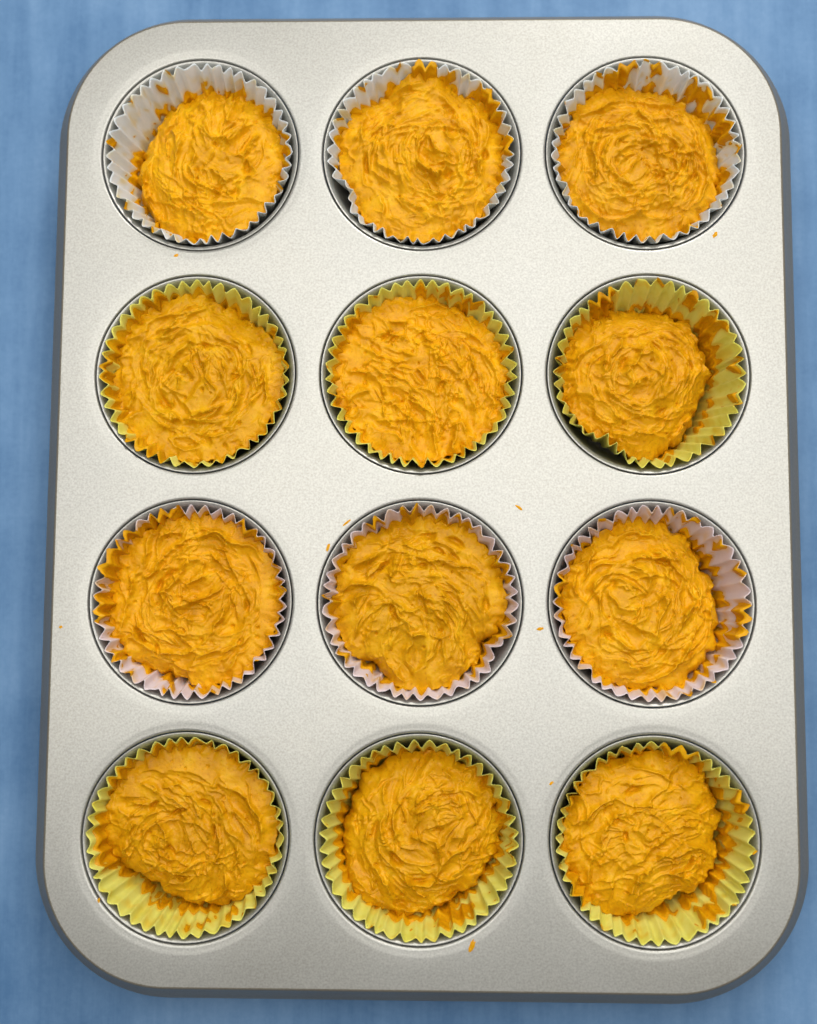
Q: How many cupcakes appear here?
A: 12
